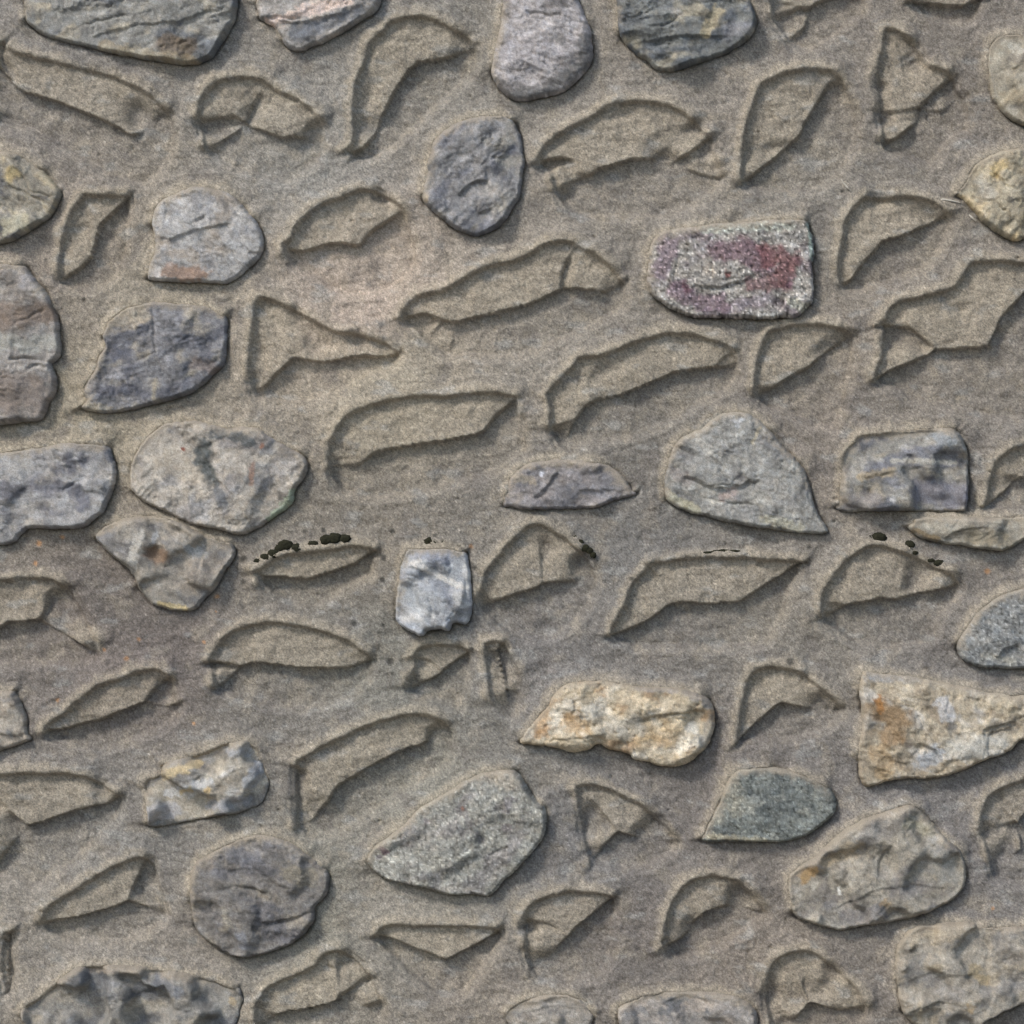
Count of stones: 33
